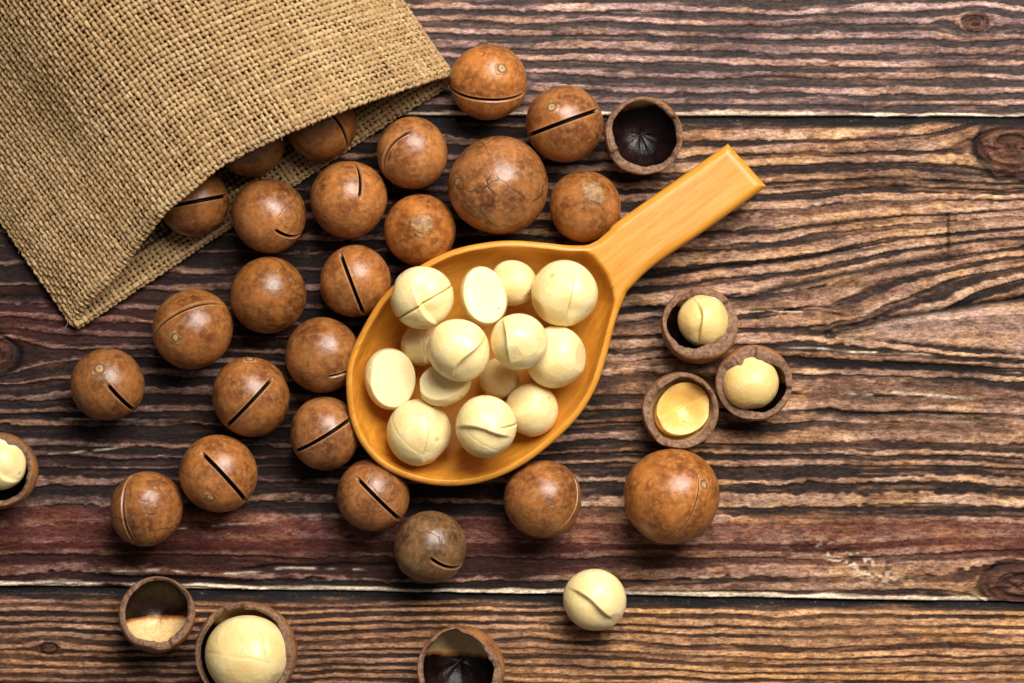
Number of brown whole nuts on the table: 24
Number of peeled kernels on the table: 20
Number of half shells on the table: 8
